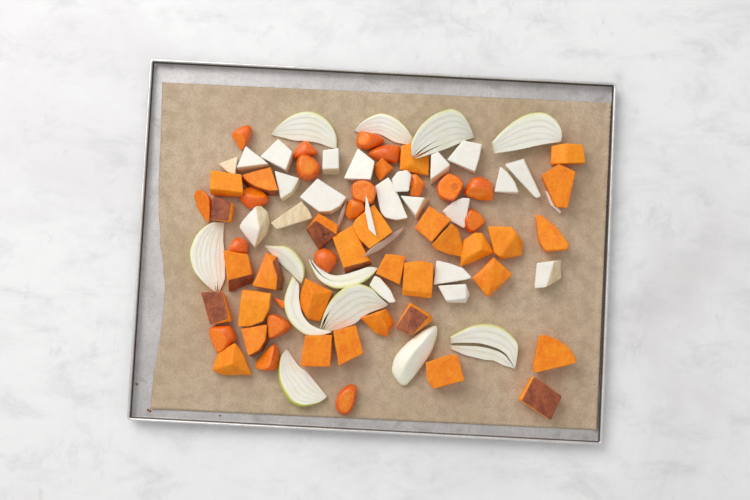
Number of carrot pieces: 21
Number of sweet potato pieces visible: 31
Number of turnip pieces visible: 25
